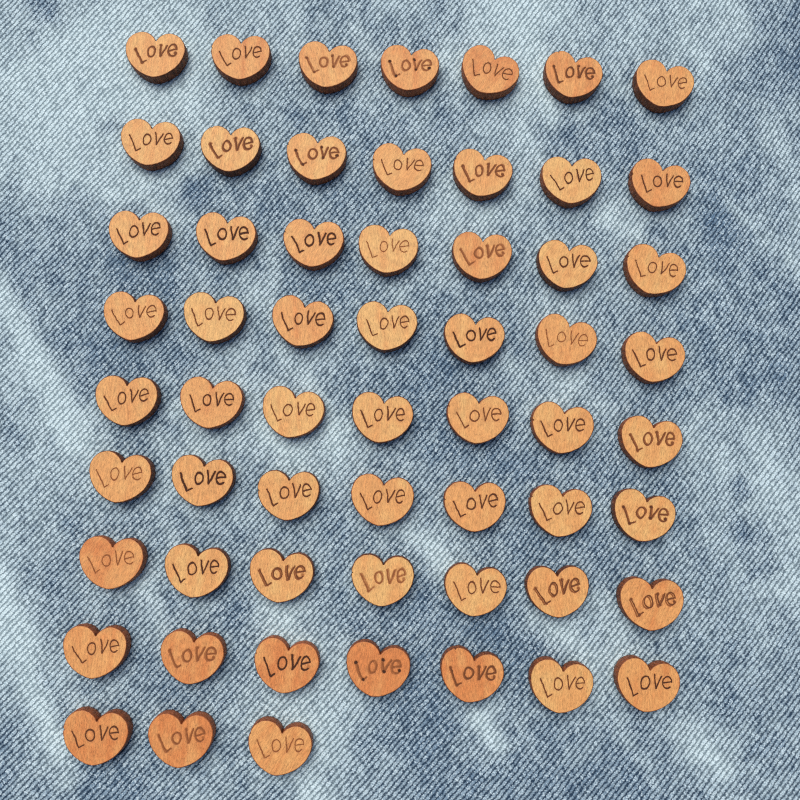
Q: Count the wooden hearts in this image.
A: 59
